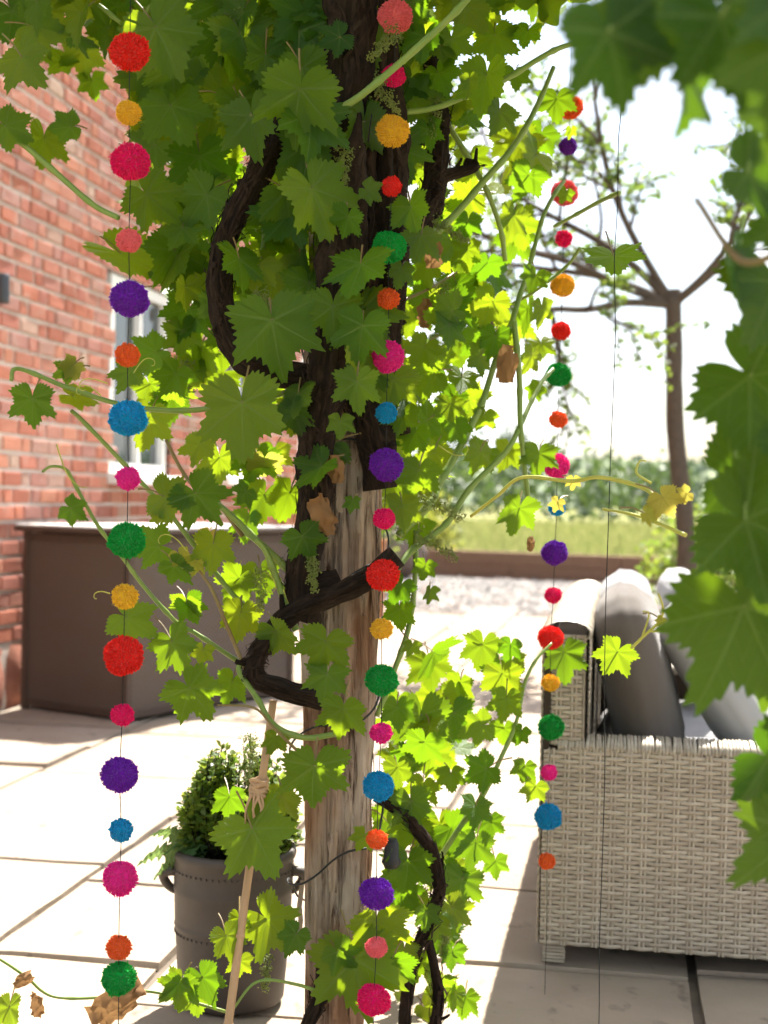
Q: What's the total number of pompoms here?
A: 54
